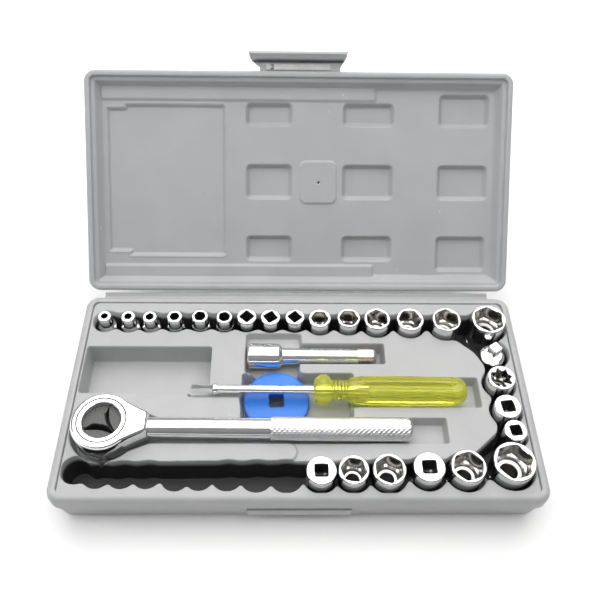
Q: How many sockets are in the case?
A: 24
